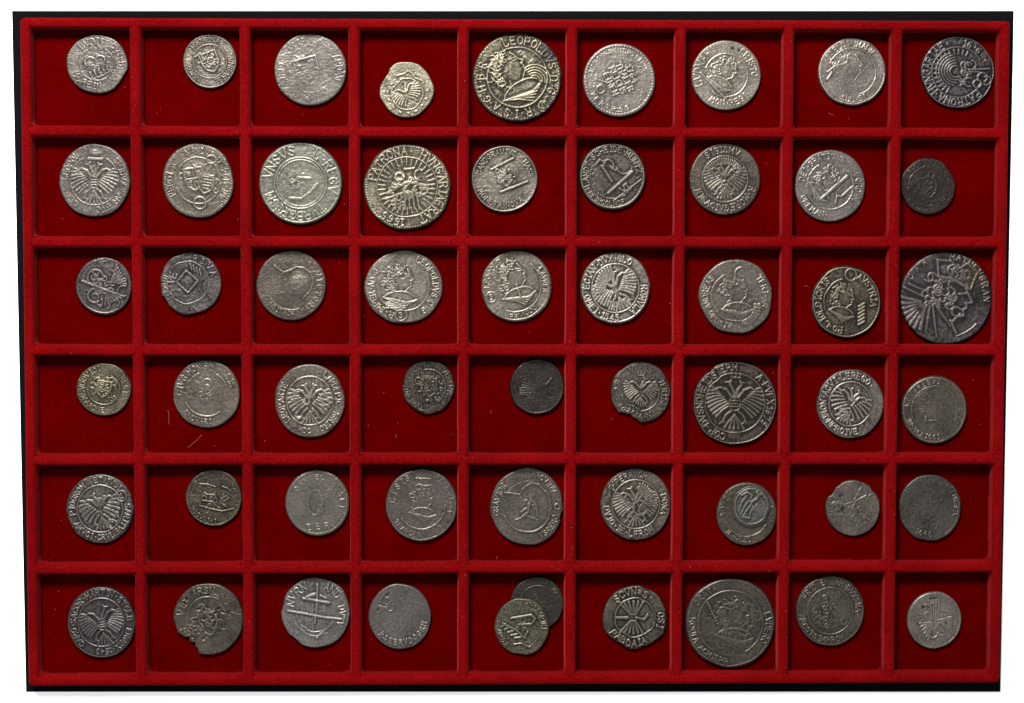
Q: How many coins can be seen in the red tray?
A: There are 56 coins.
